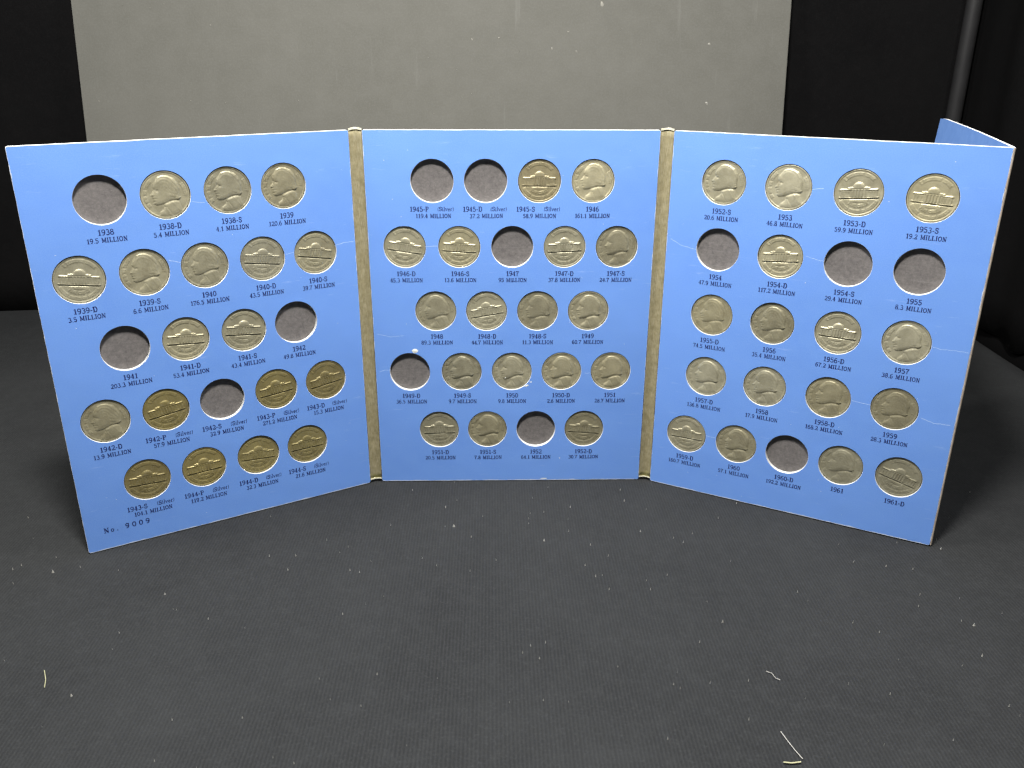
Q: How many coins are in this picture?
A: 52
